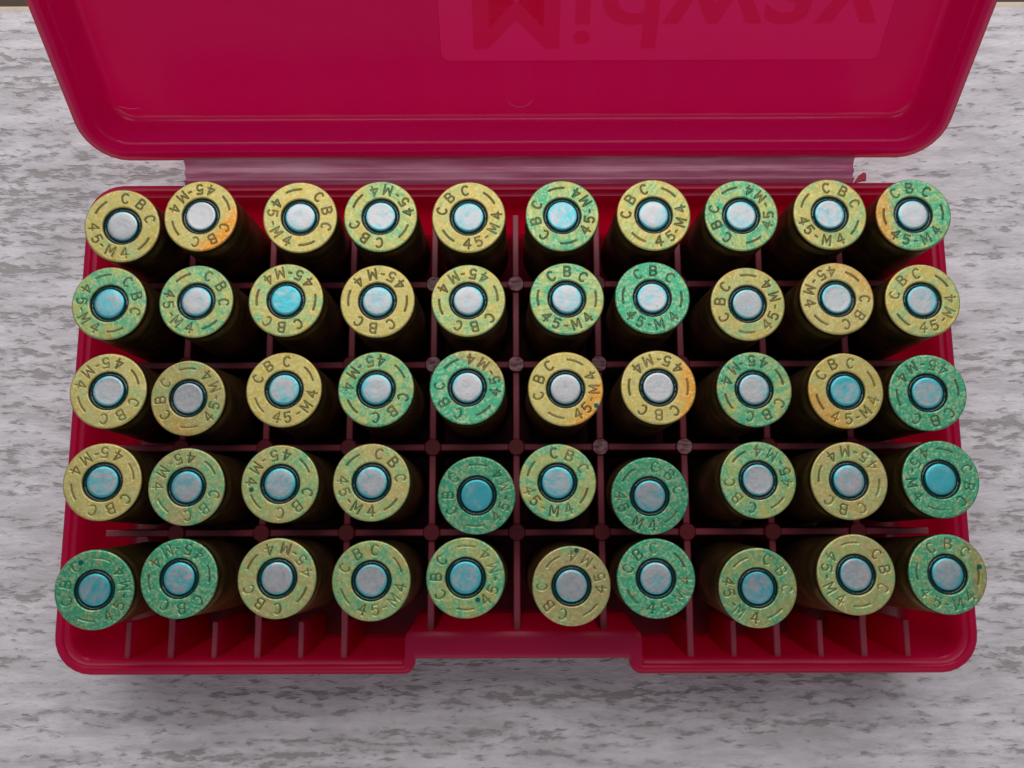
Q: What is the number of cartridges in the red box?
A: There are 50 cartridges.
